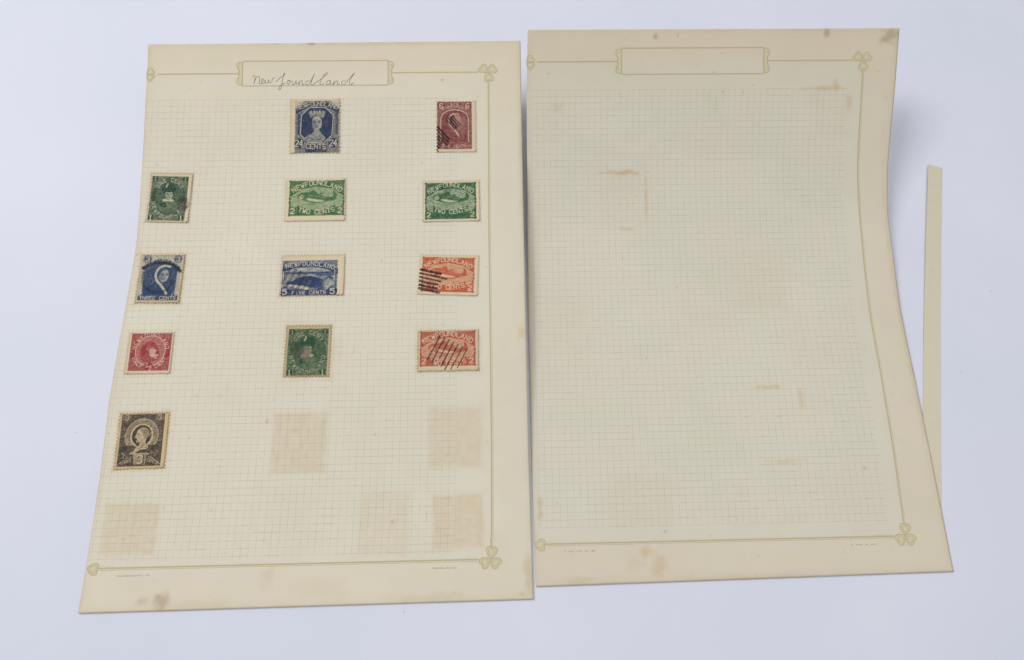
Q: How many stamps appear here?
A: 12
